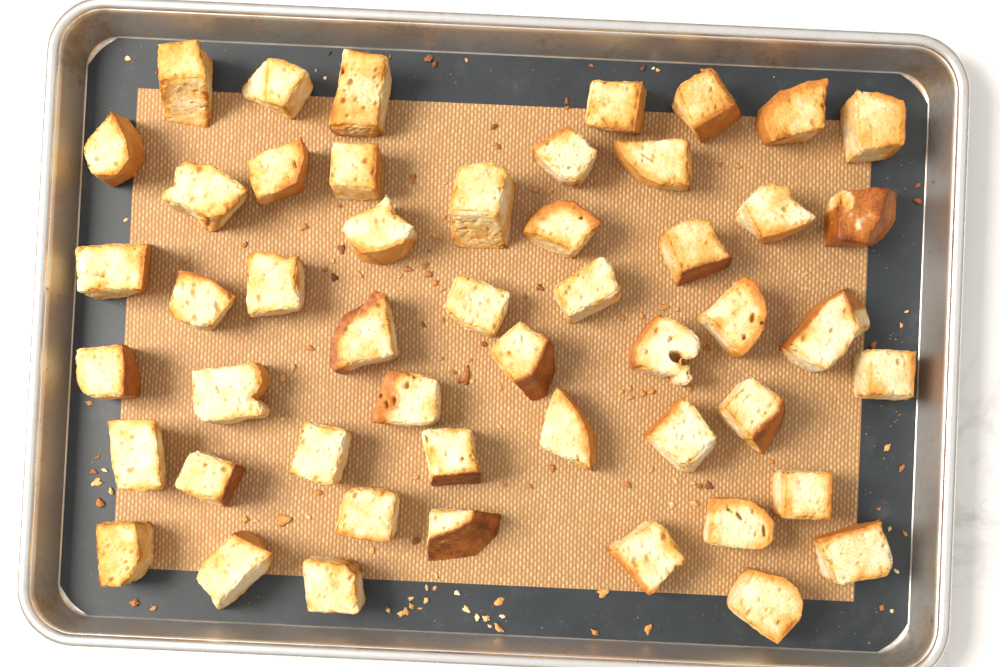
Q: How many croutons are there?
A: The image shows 50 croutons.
